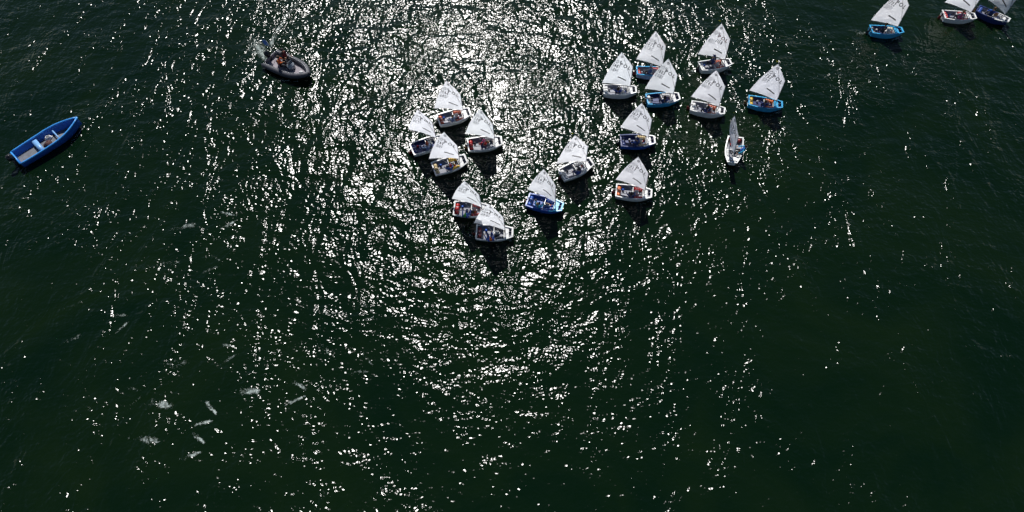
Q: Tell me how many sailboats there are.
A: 20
